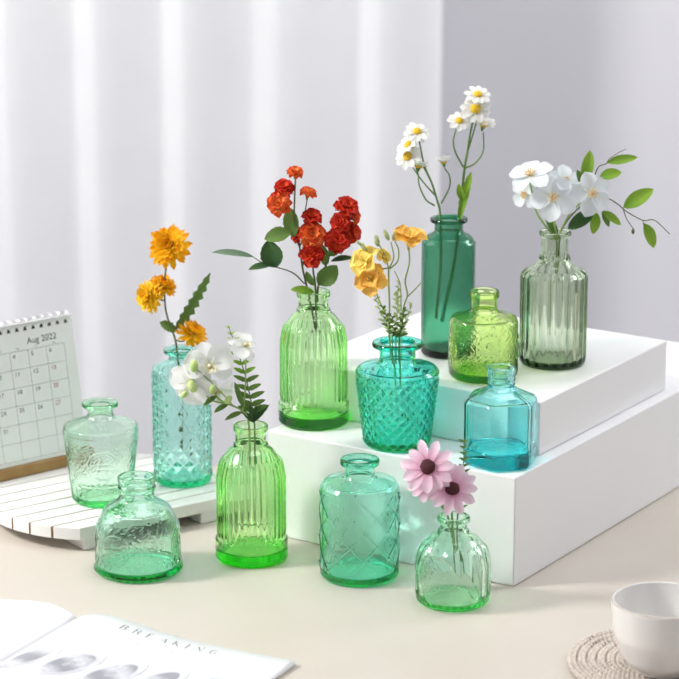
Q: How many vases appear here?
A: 12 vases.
